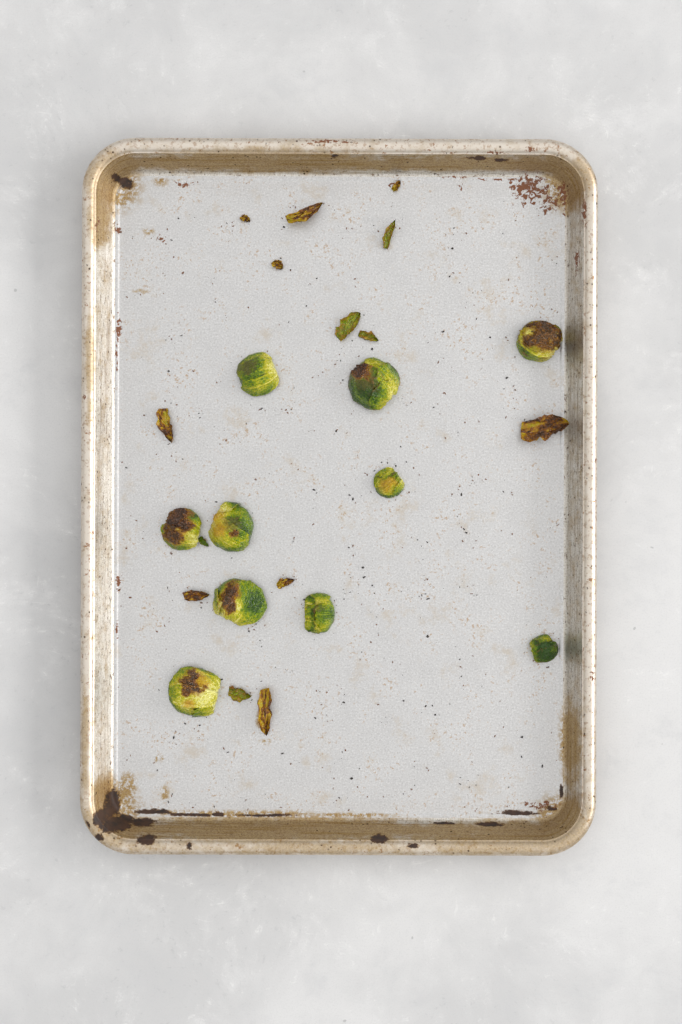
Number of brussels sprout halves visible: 10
